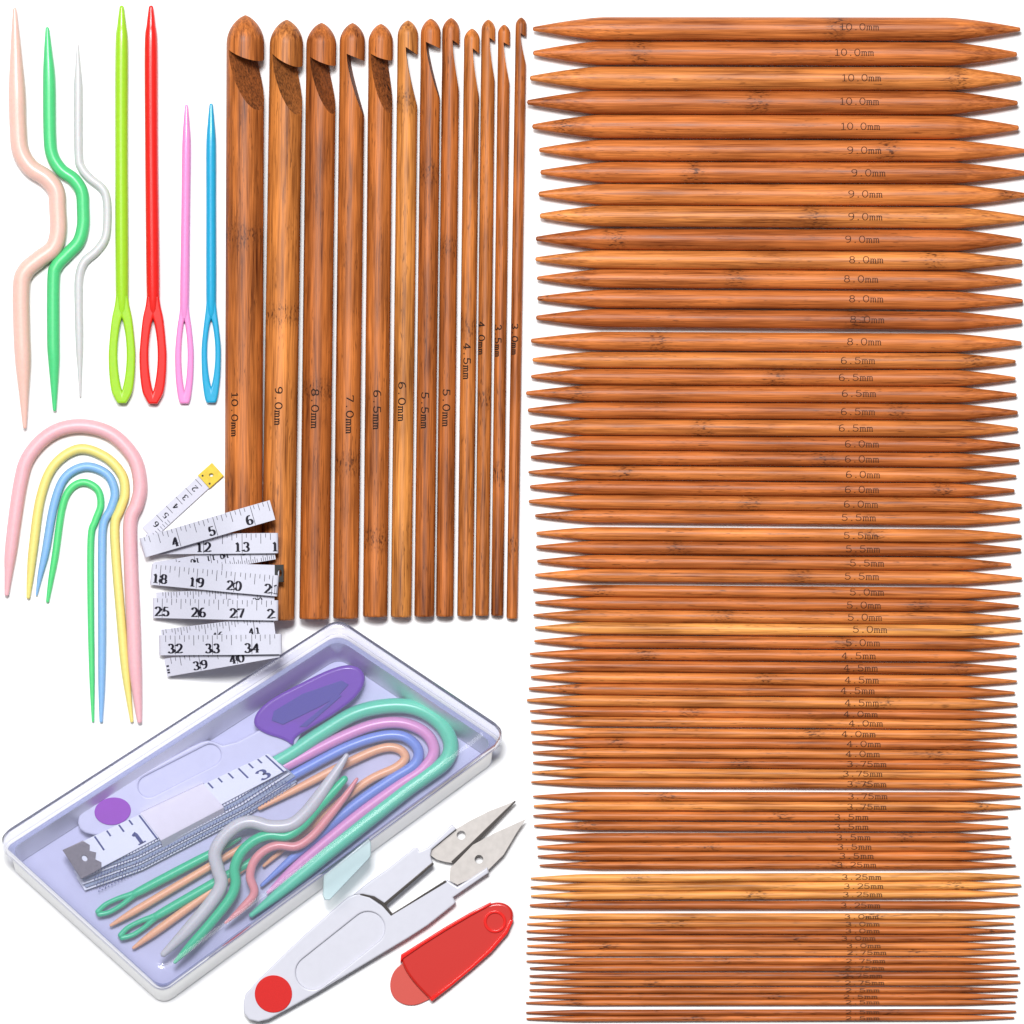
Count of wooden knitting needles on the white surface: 75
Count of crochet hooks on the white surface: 12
